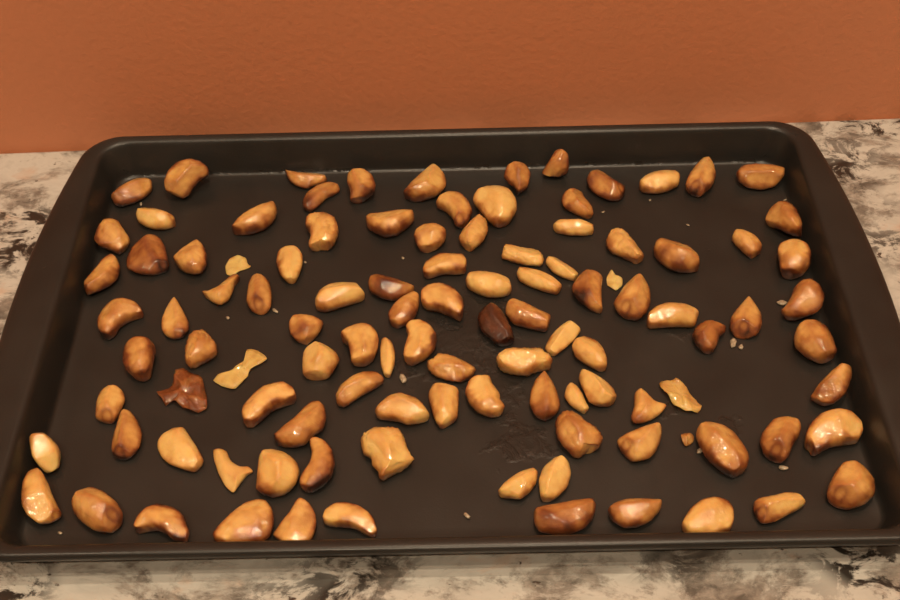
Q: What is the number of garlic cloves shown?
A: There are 102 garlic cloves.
